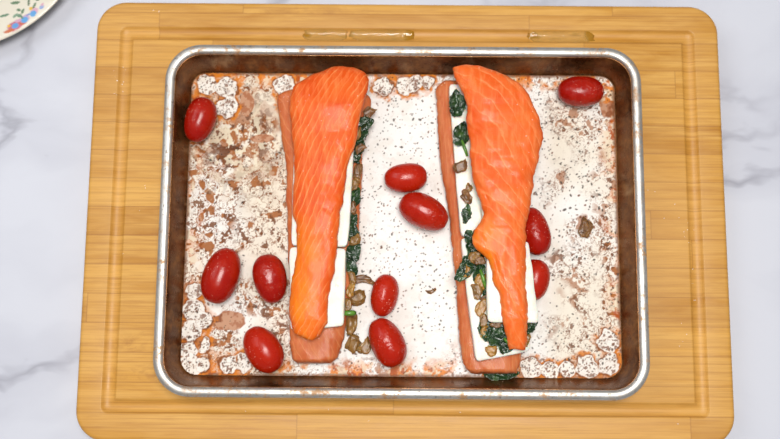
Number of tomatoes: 11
